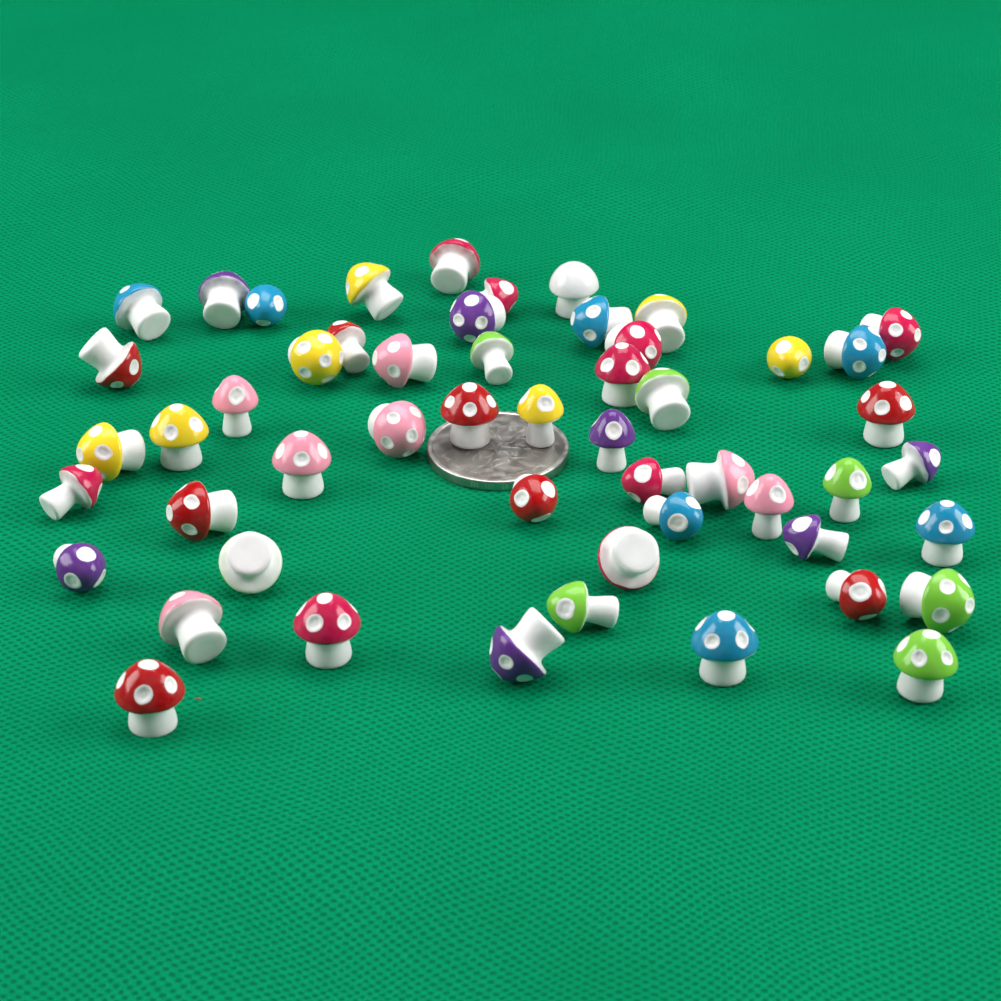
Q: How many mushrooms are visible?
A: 53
